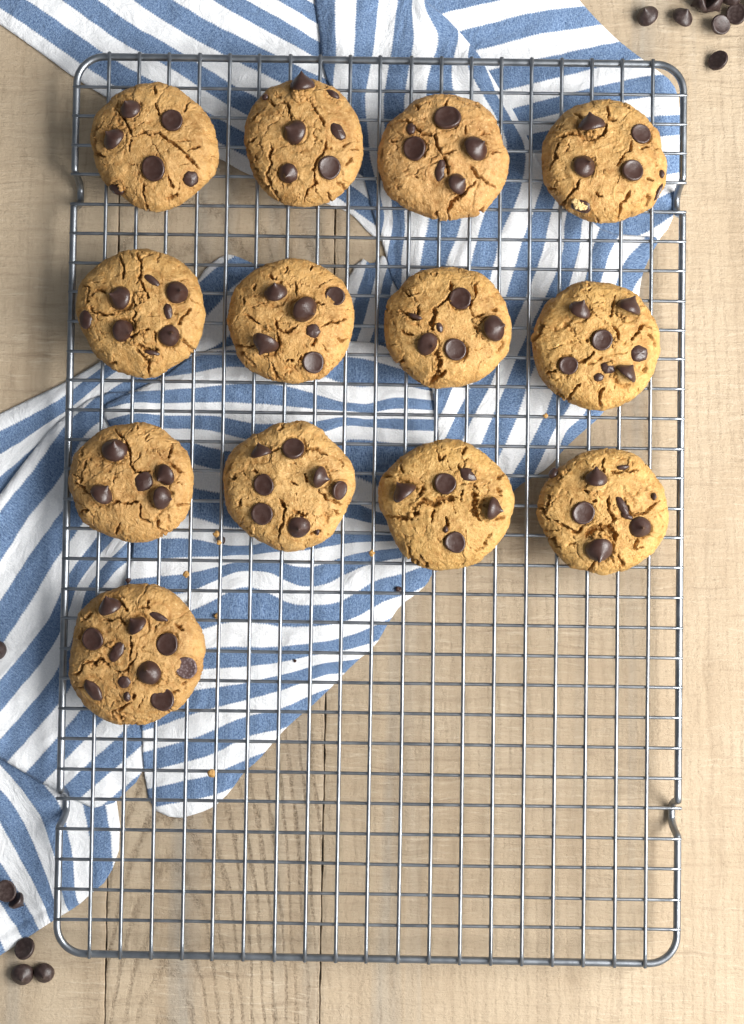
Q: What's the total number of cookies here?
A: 13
